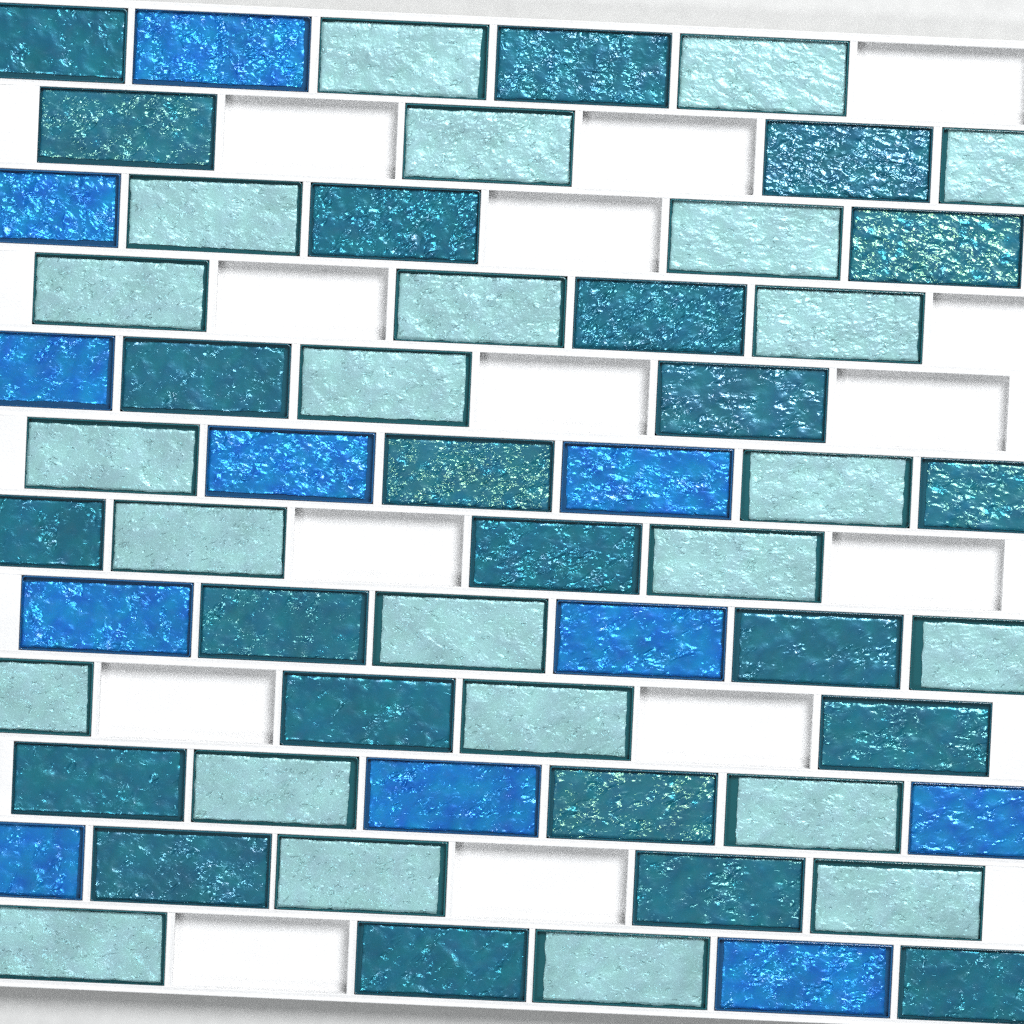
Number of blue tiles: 11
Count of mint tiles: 24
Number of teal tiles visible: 23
